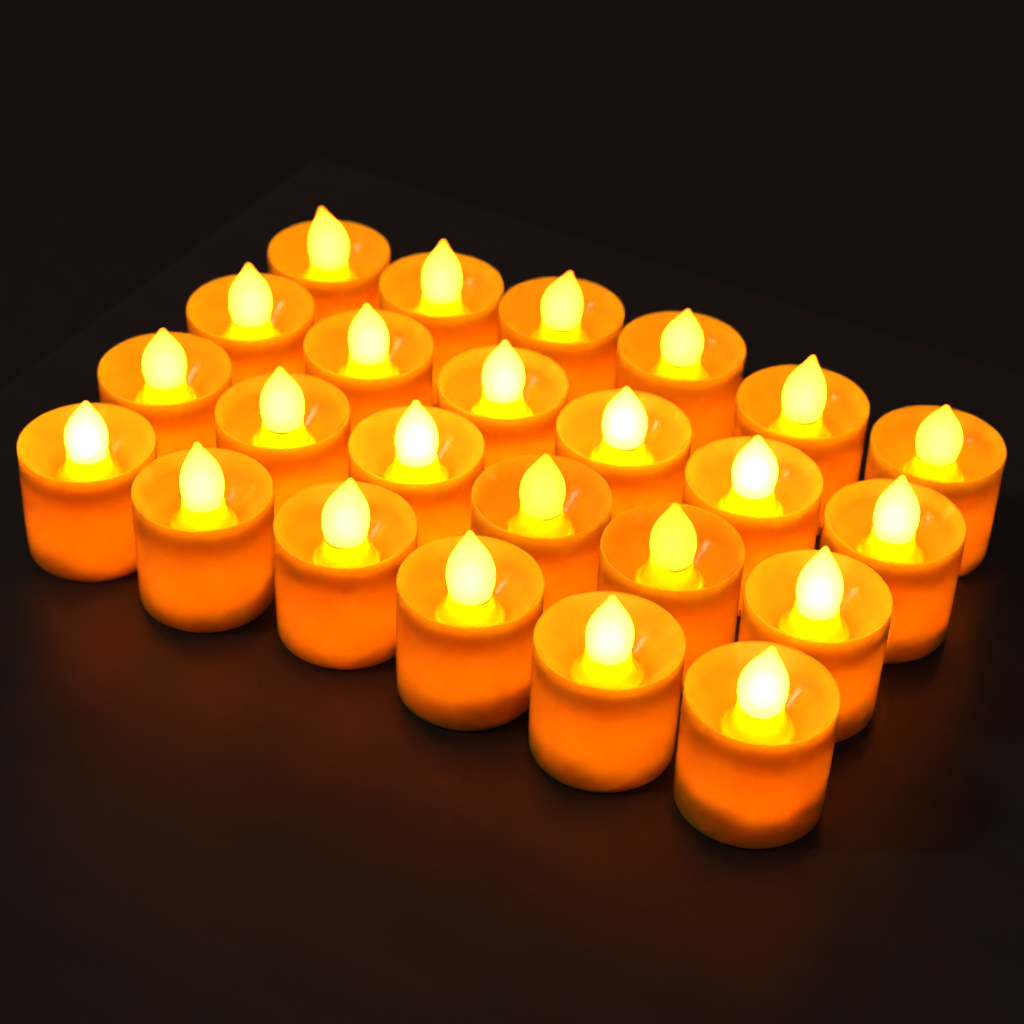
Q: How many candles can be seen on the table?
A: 24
